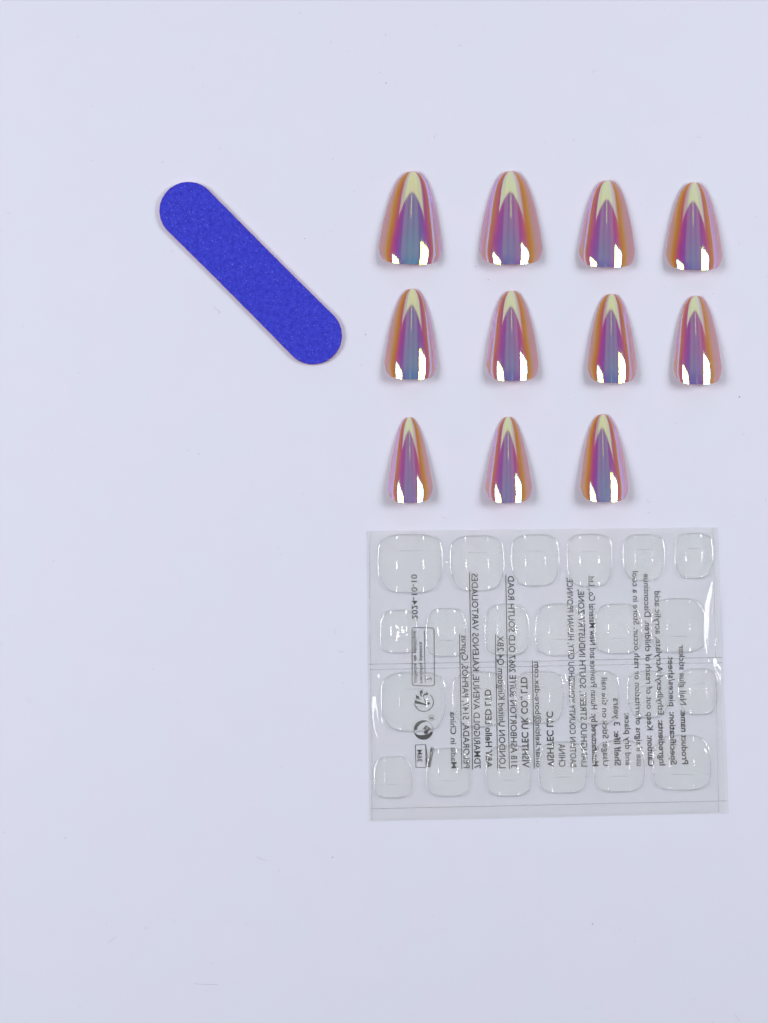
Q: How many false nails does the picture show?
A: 11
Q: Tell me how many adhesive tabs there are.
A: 24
